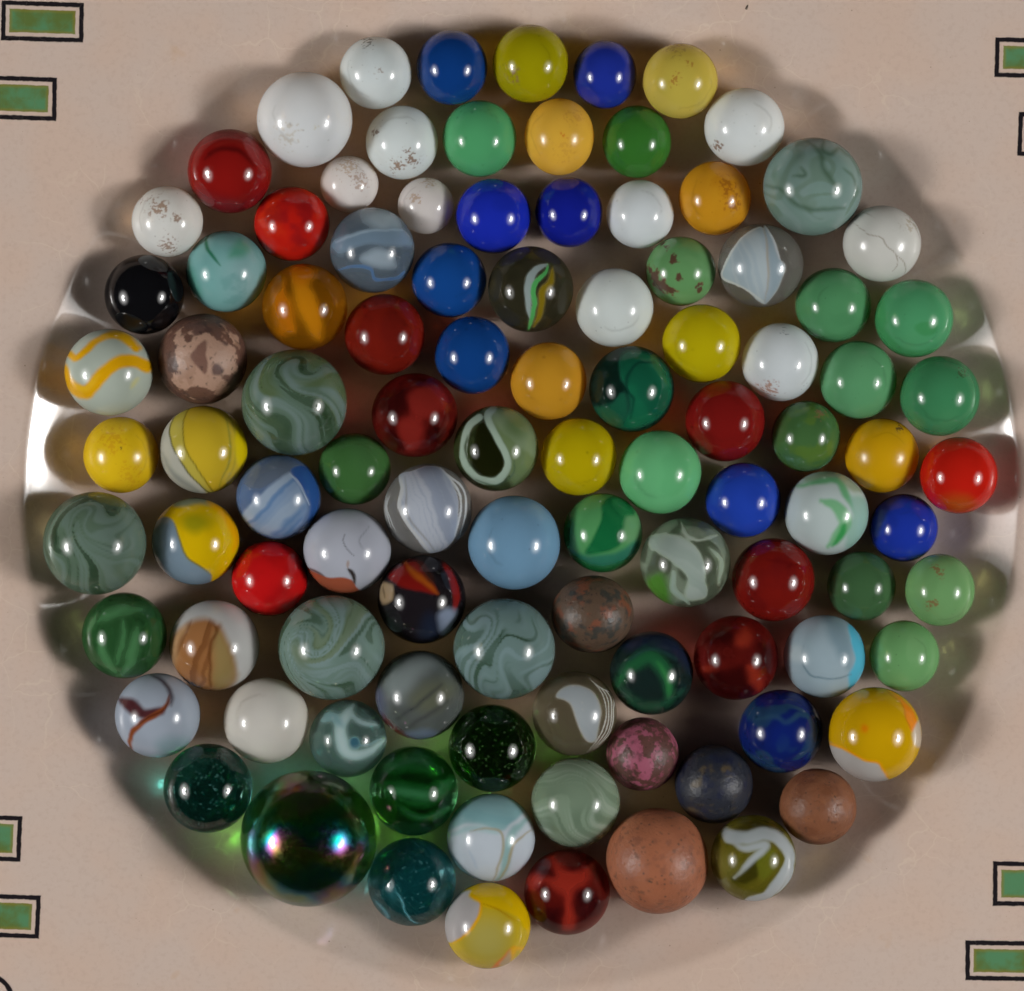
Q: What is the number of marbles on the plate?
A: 101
